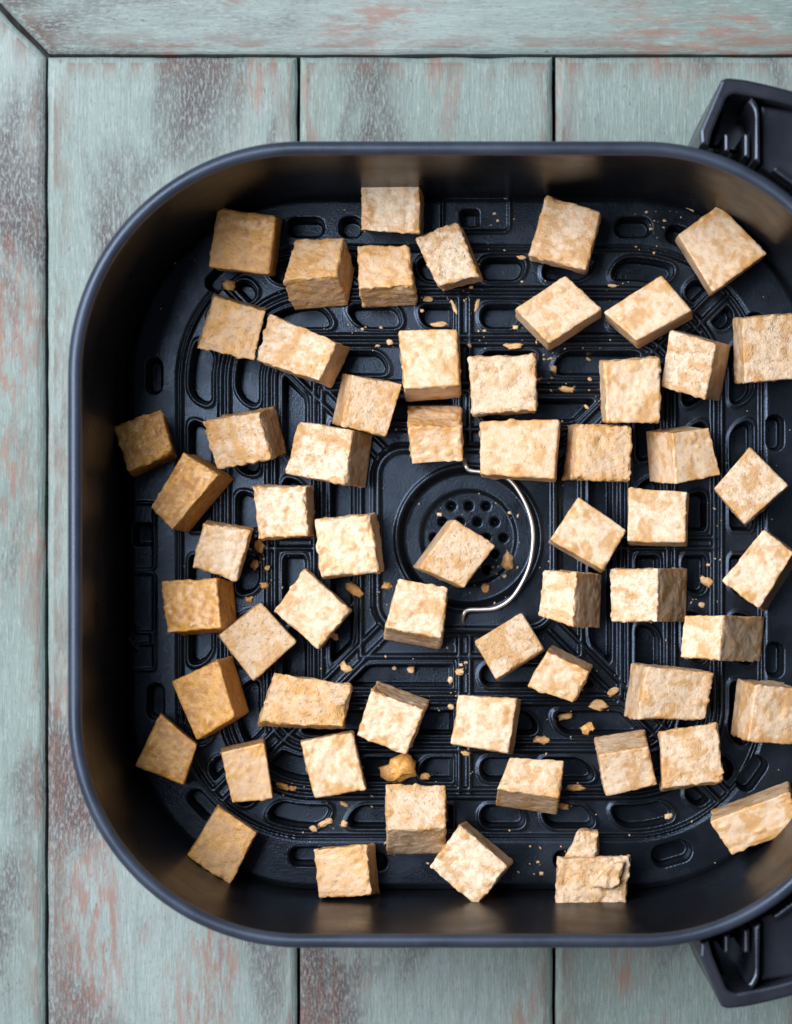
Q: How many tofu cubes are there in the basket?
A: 60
